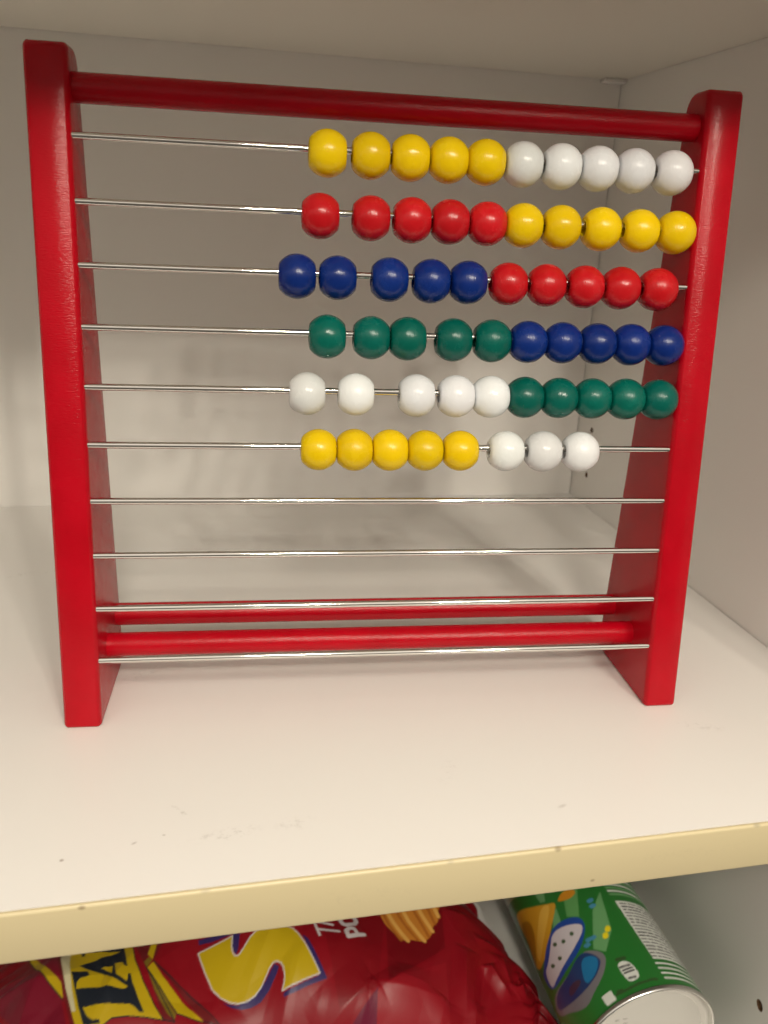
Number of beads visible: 58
